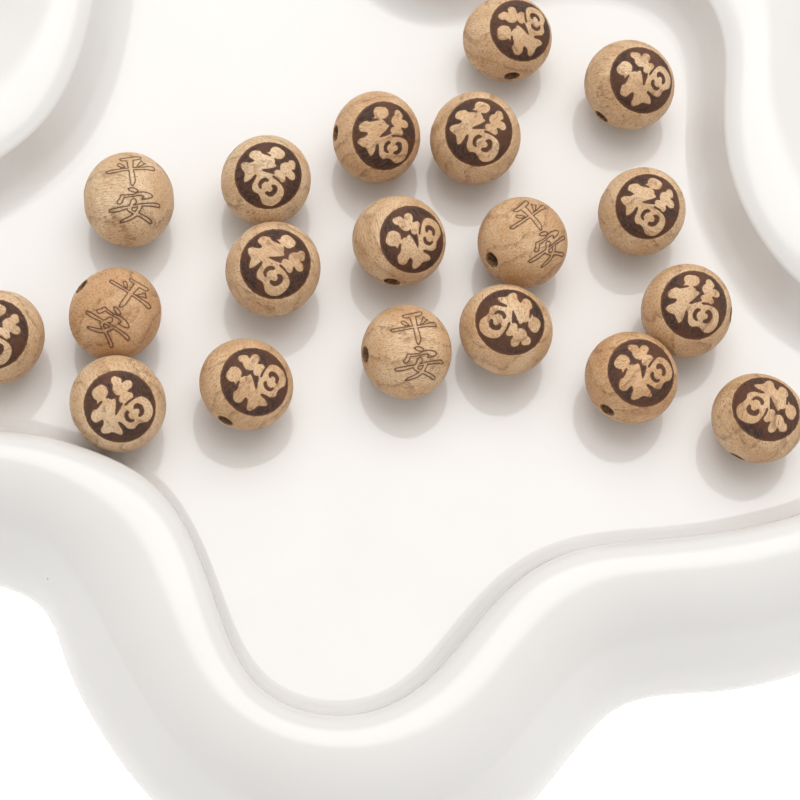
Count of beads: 19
